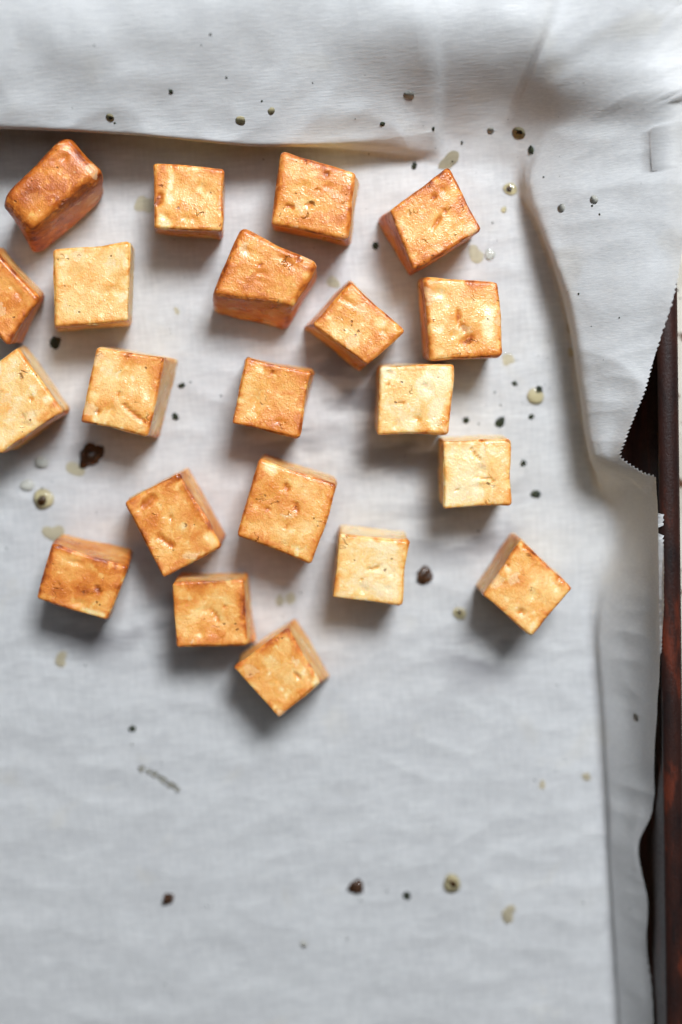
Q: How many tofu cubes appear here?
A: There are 21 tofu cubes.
